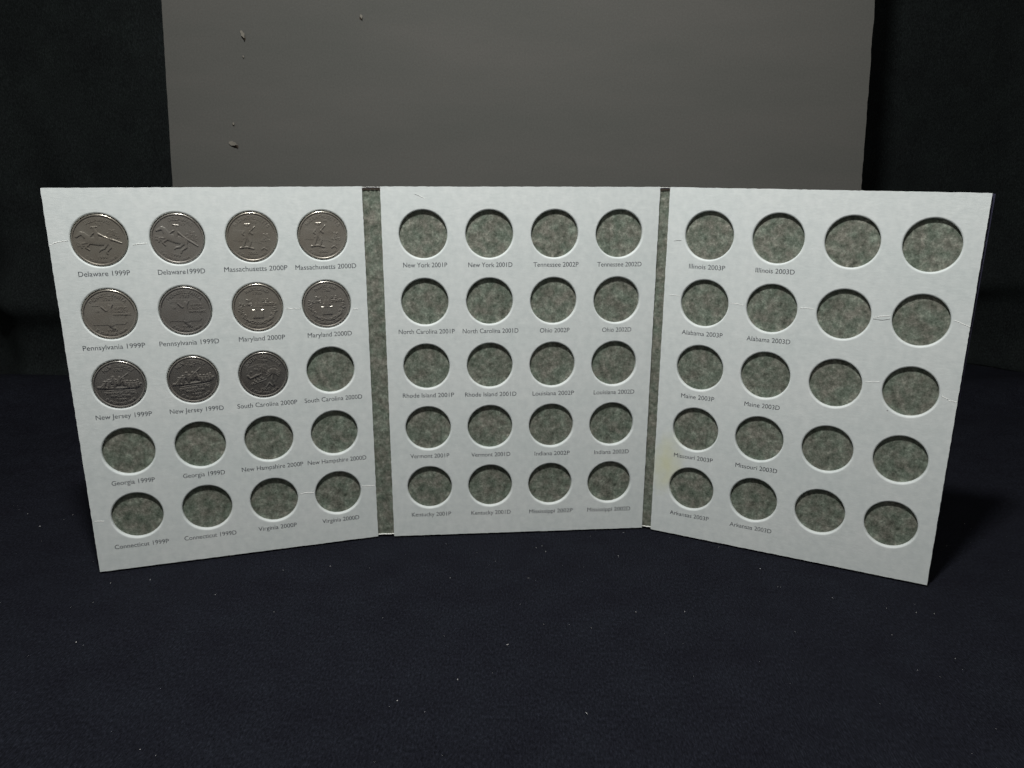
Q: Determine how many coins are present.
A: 11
